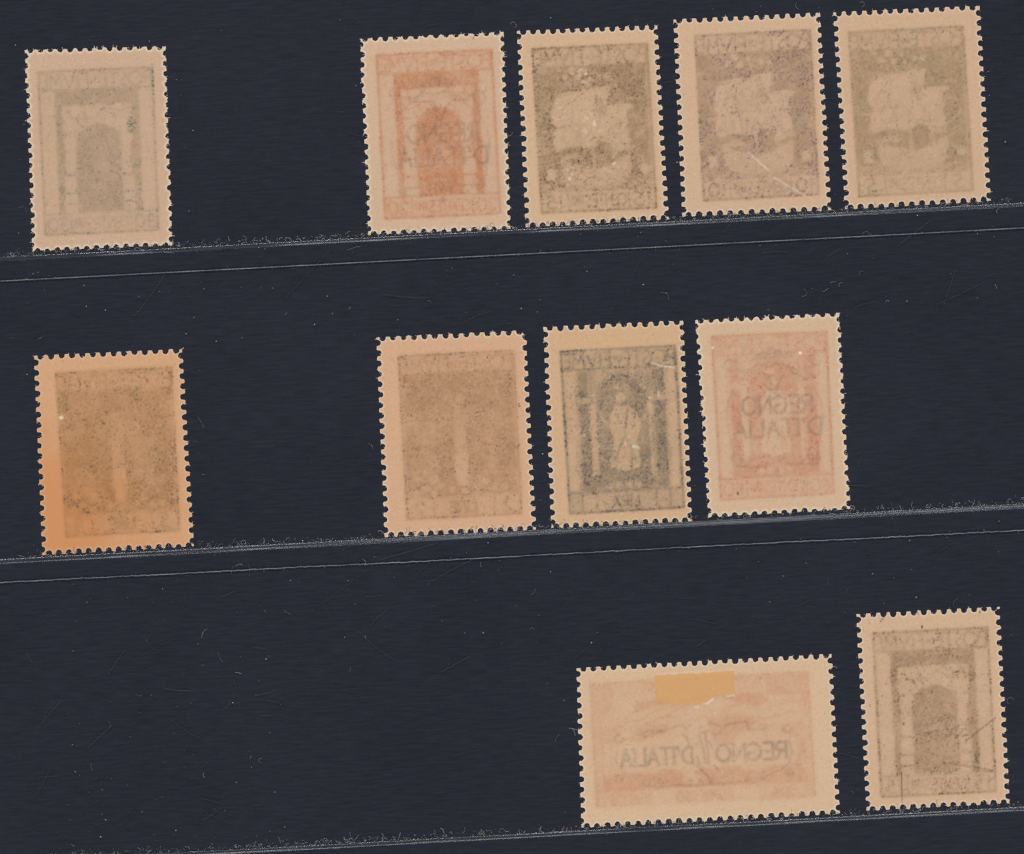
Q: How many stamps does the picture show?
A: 11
